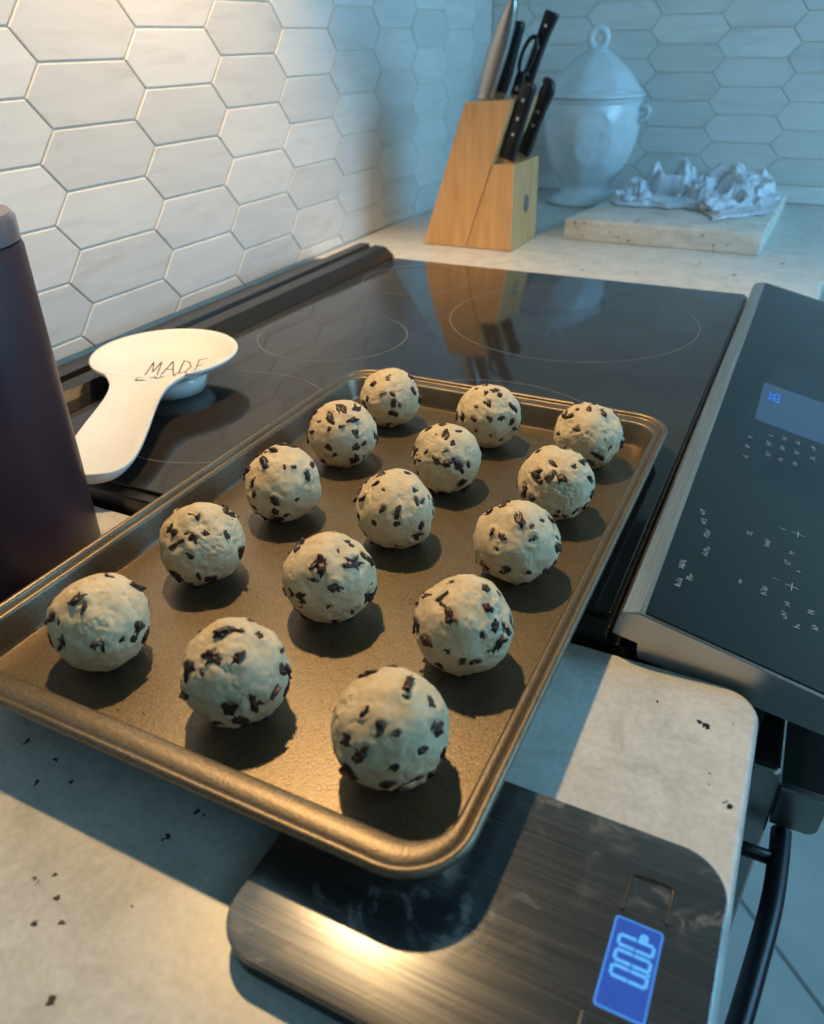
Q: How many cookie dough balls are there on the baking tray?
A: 15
